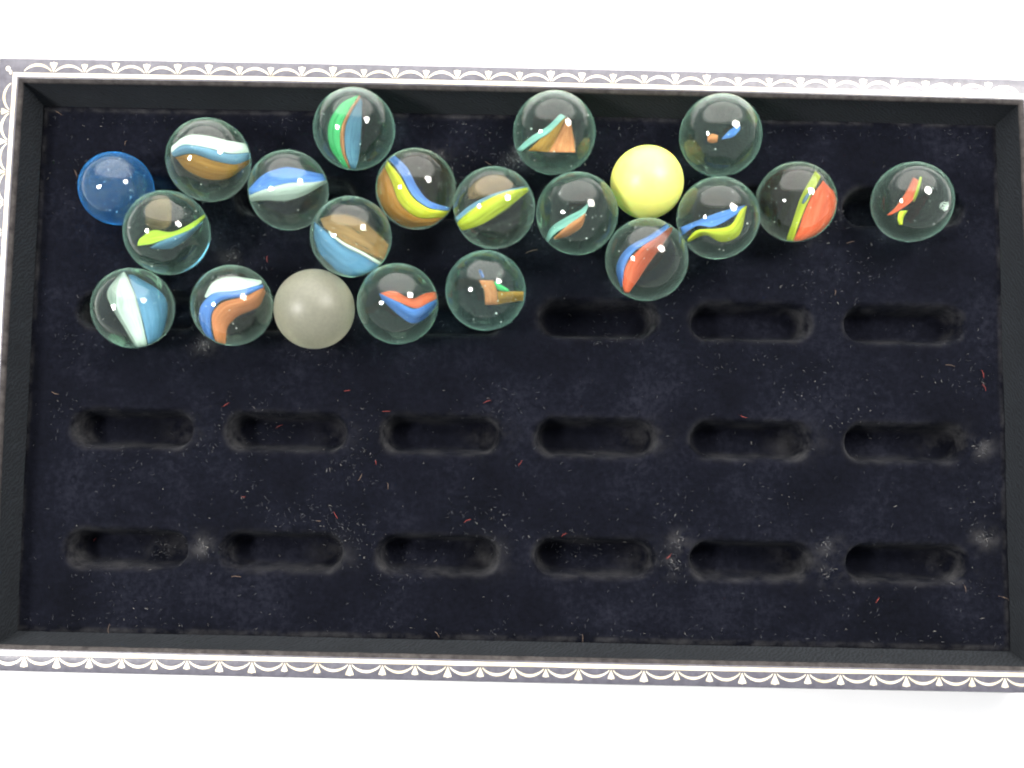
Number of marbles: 21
